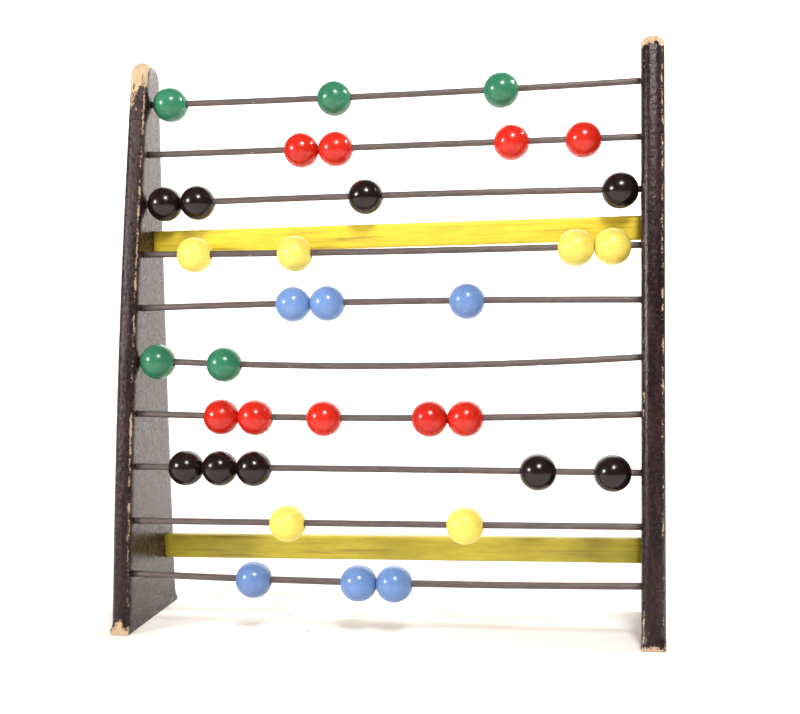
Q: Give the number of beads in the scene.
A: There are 35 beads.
